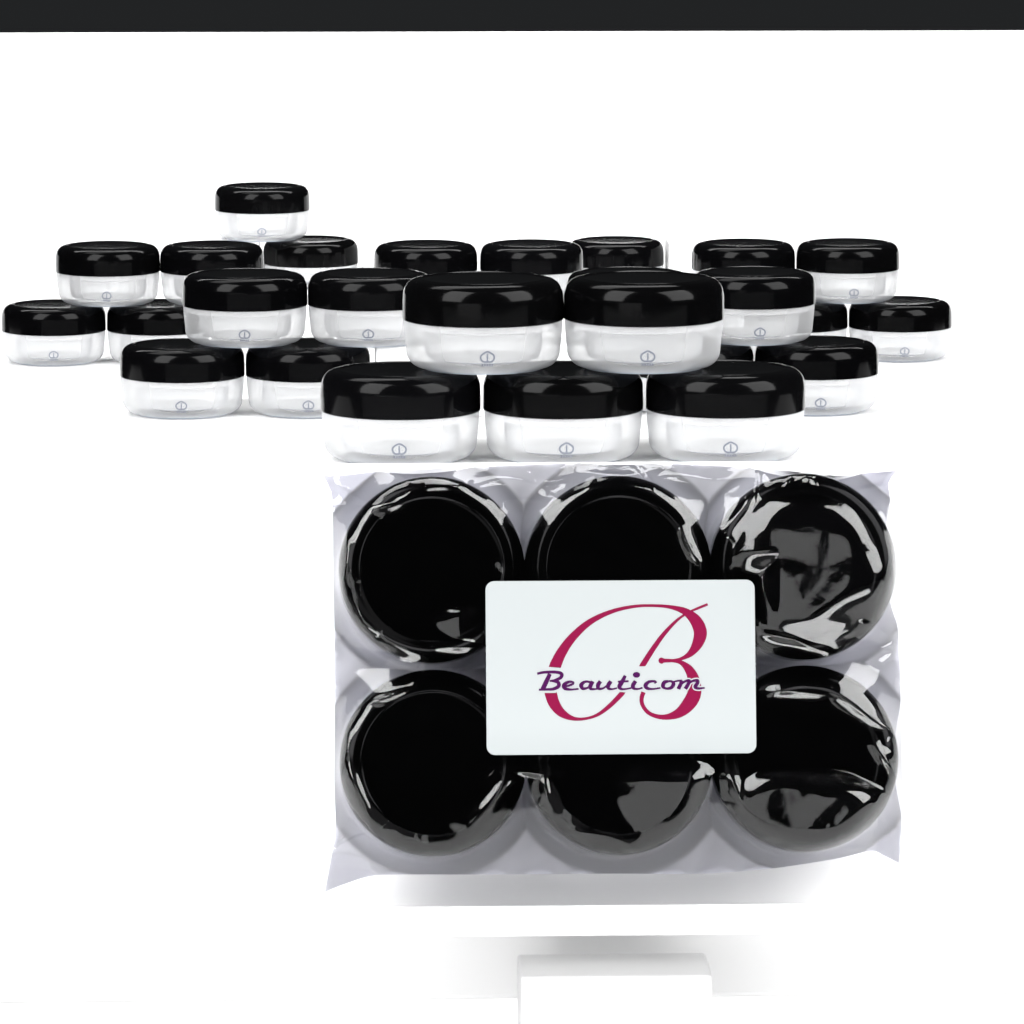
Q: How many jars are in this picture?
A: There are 32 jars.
